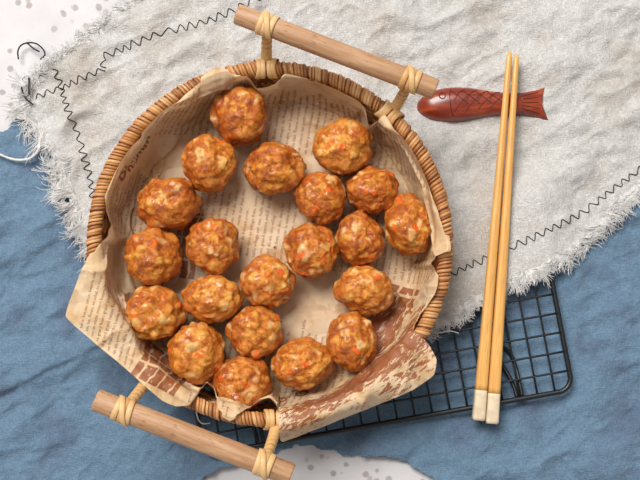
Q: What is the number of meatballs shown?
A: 21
